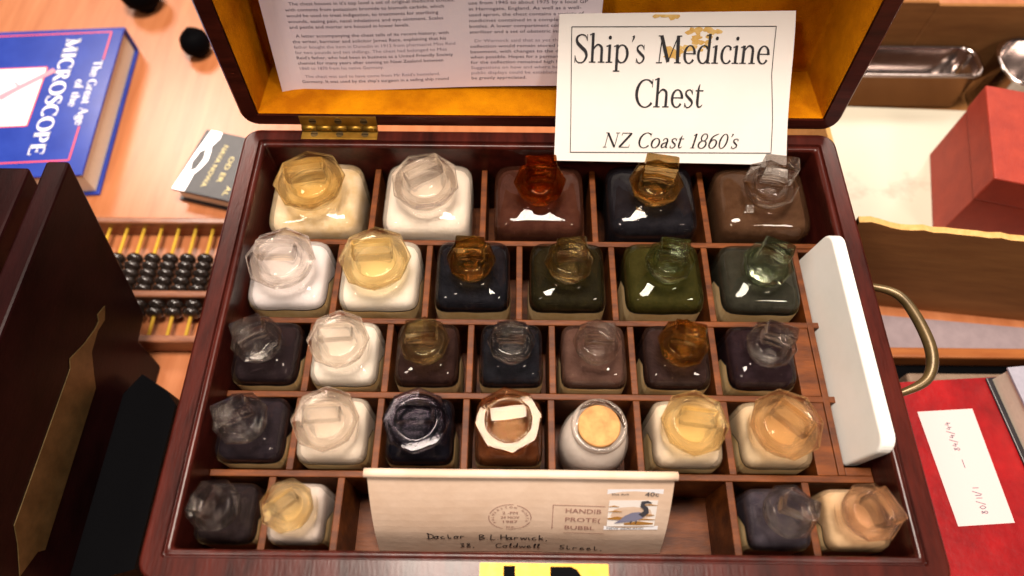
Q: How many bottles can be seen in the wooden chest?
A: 29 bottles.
